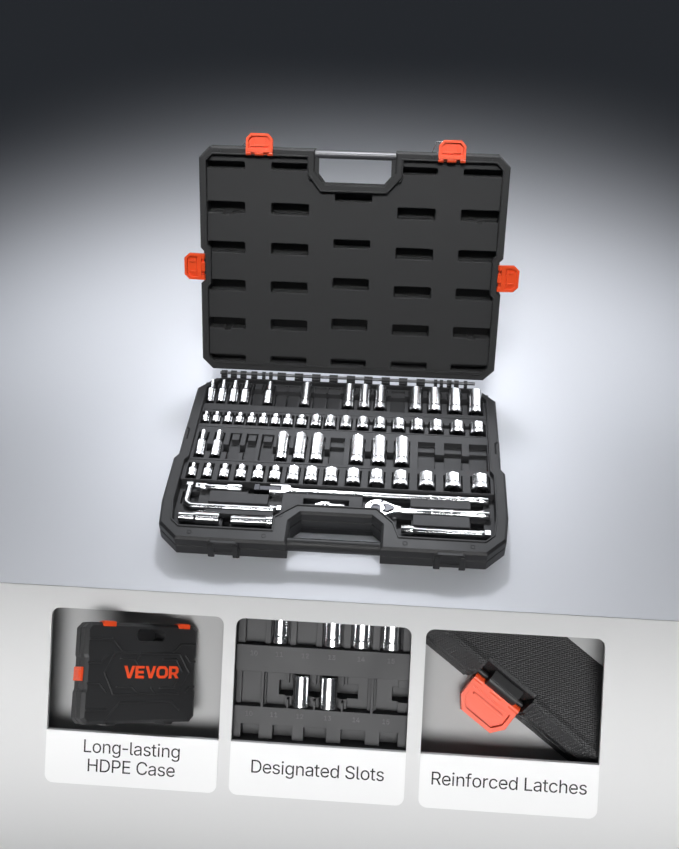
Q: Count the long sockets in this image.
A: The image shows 29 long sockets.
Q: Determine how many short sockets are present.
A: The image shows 34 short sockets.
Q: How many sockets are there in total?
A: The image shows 63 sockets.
